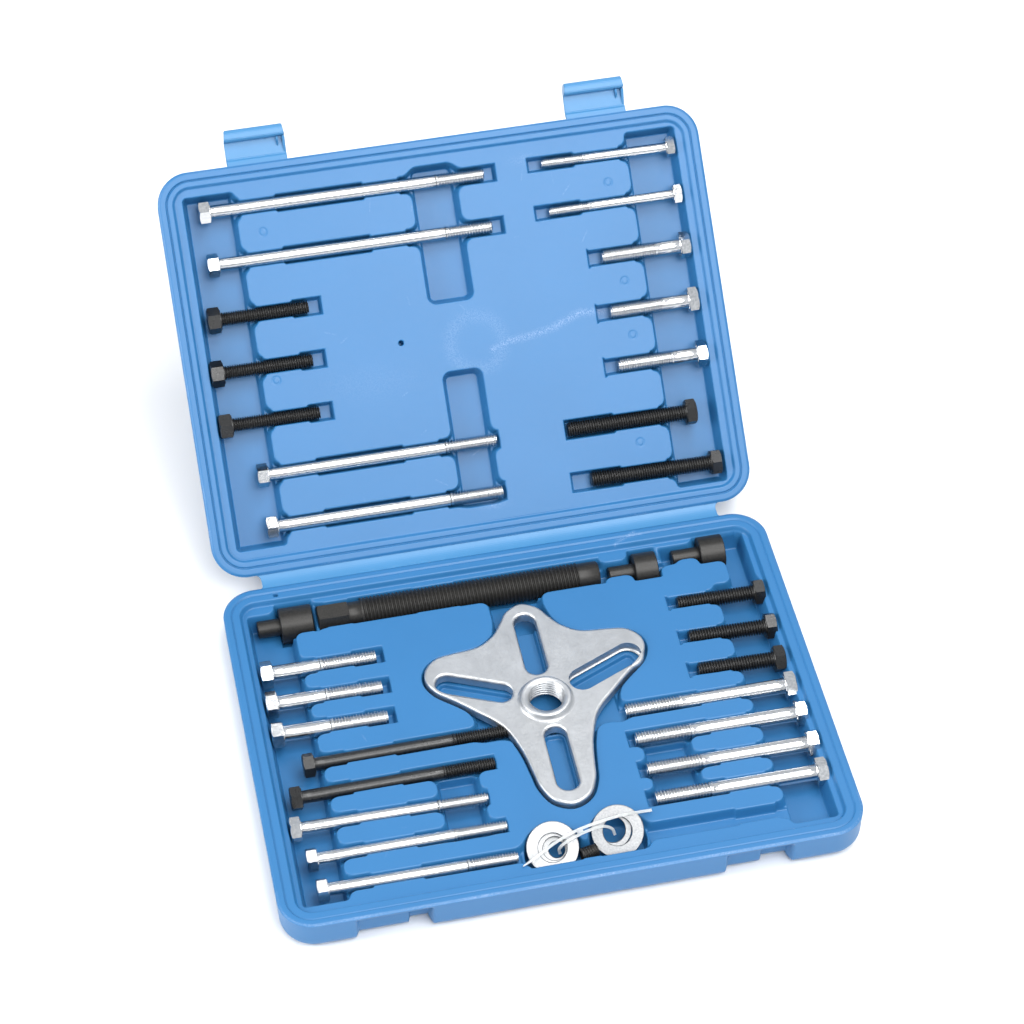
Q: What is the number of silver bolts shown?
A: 19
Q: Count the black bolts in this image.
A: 10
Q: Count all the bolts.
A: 29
